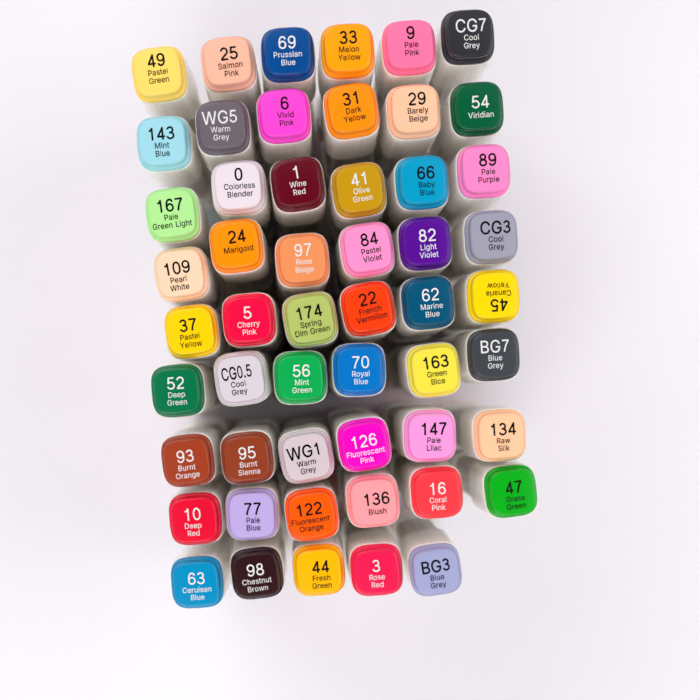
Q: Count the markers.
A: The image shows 53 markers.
